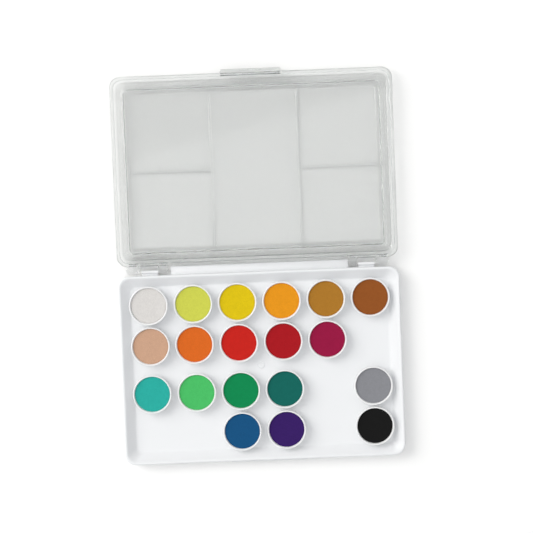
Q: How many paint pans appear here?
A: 19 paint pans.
